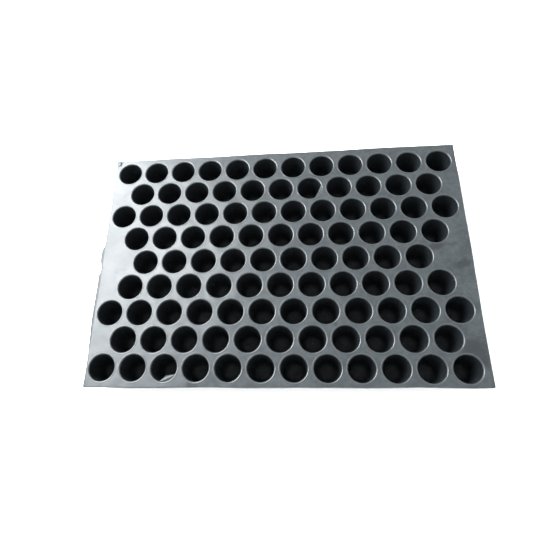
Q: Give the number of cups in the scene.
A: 102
